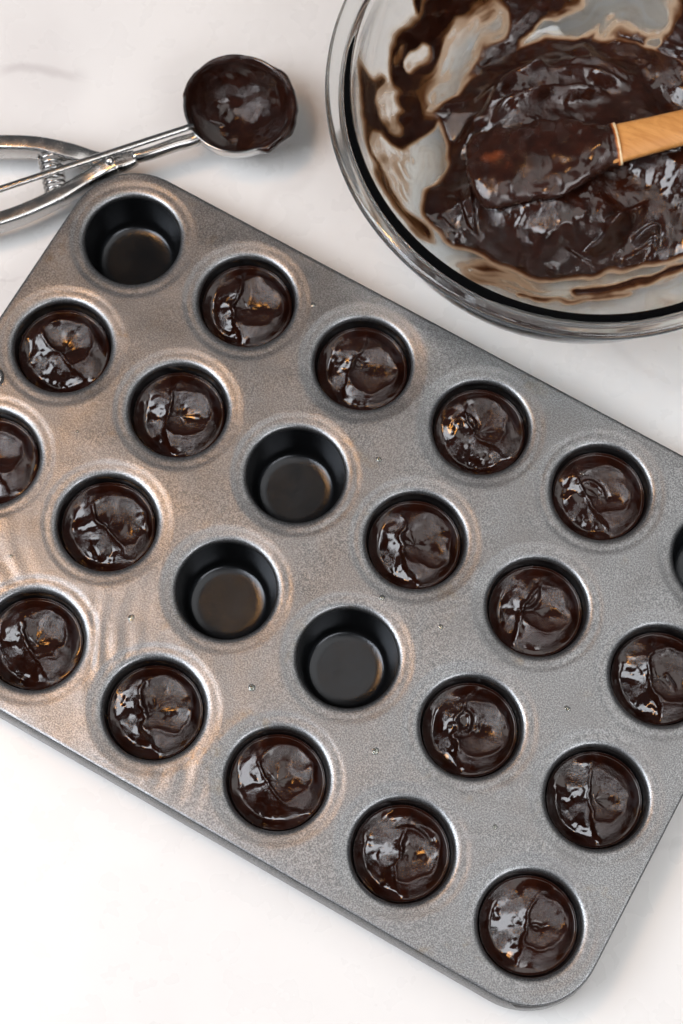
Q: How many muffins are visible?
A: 18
